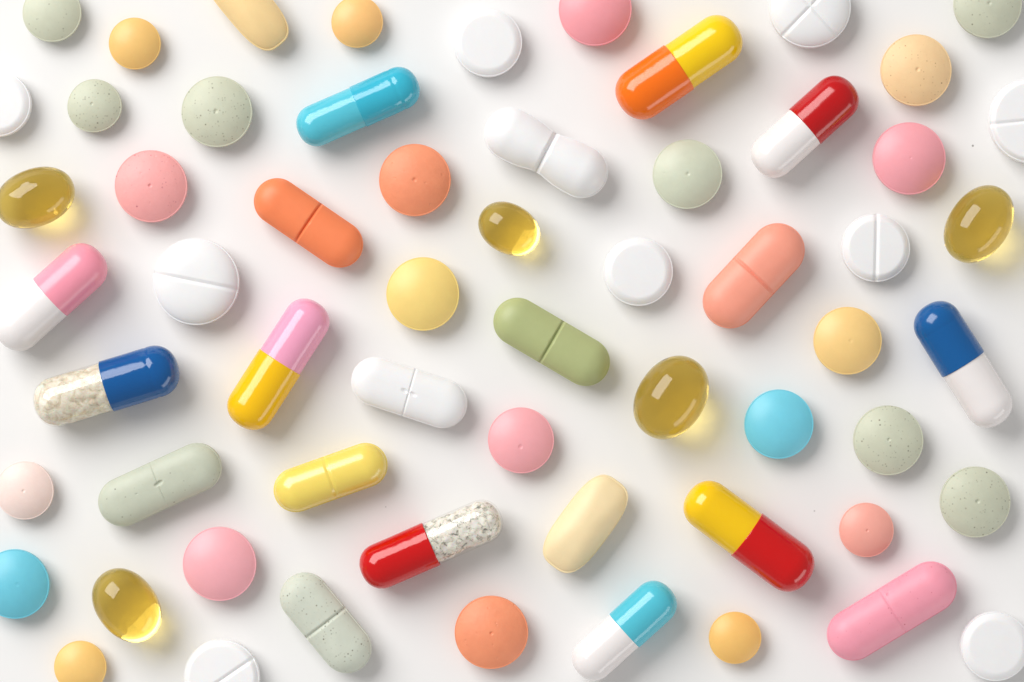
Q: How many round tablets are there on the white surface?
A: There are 34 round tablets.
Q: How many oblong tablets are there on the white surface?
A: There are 11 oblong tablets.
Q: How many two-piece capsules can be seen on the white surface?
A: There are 10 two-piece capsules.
